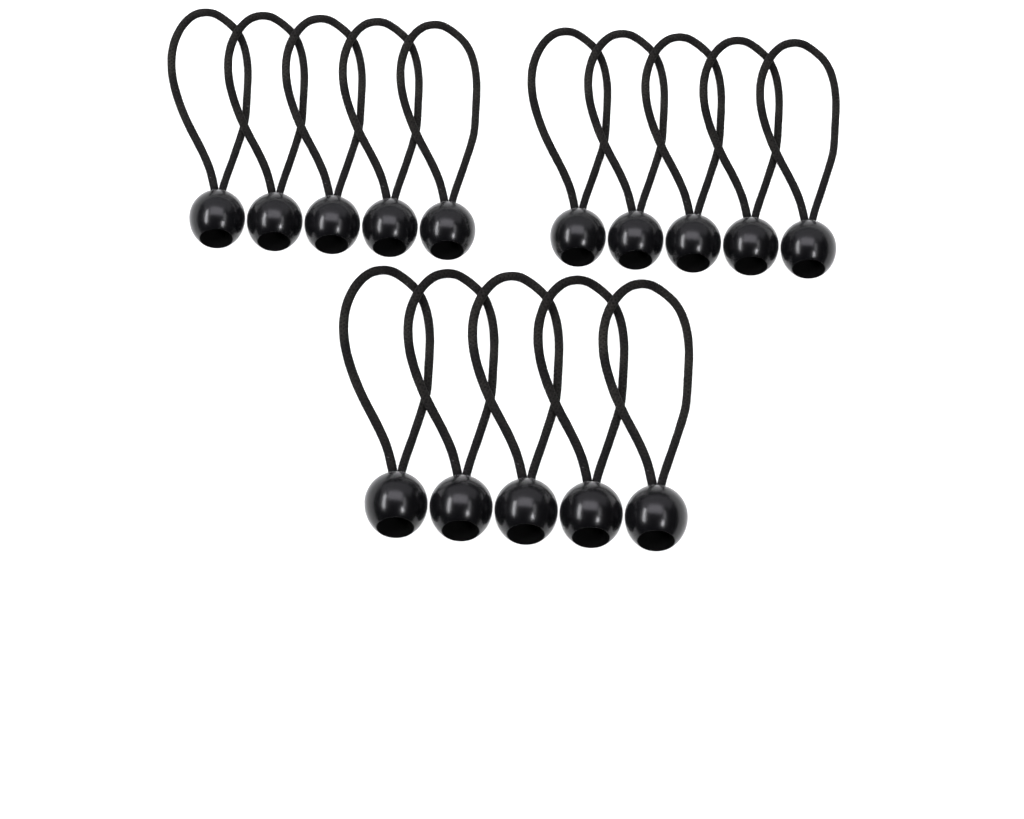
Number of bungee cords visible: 15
